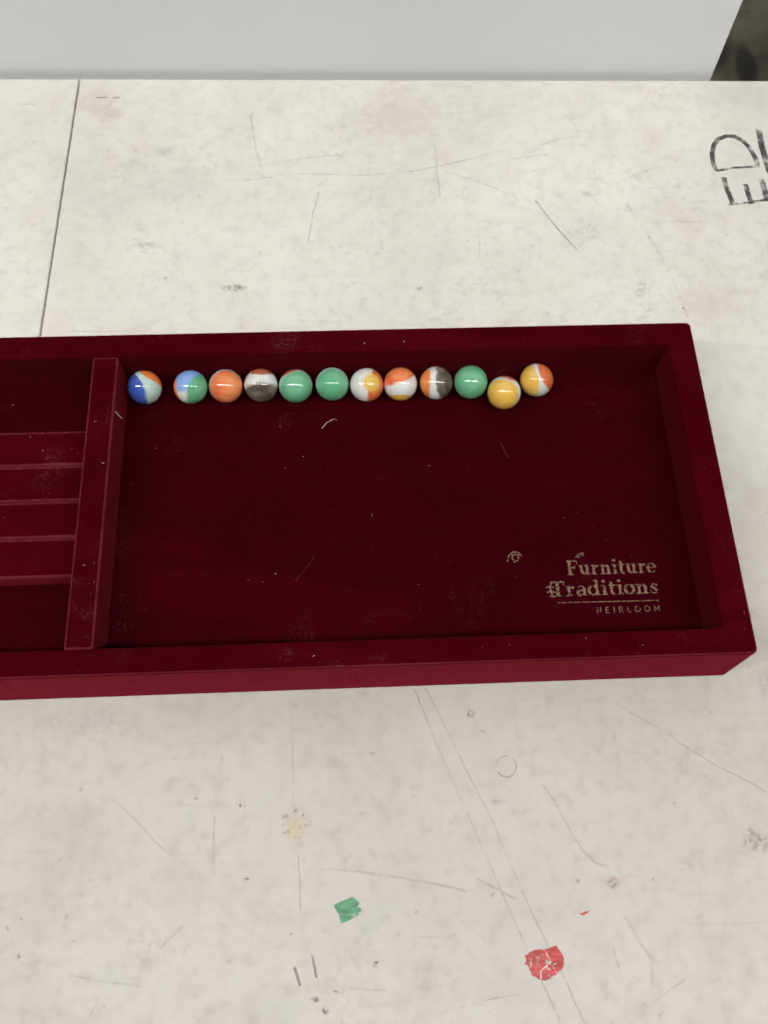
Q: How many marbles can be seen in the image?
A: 12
